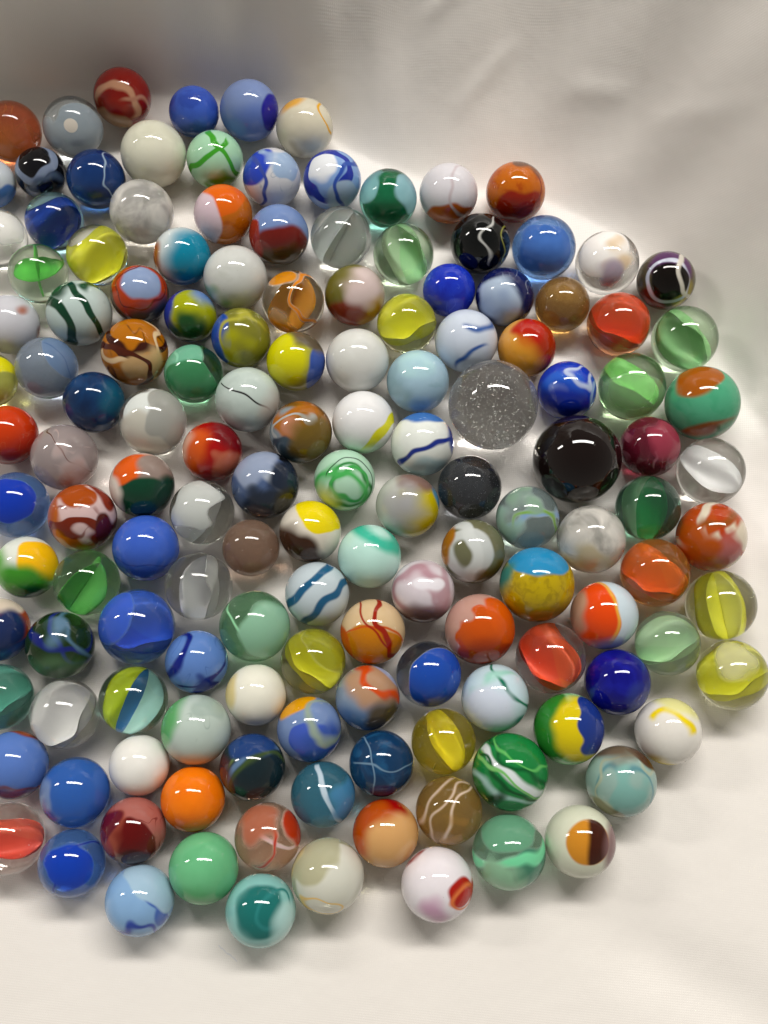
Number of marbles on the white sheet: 141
